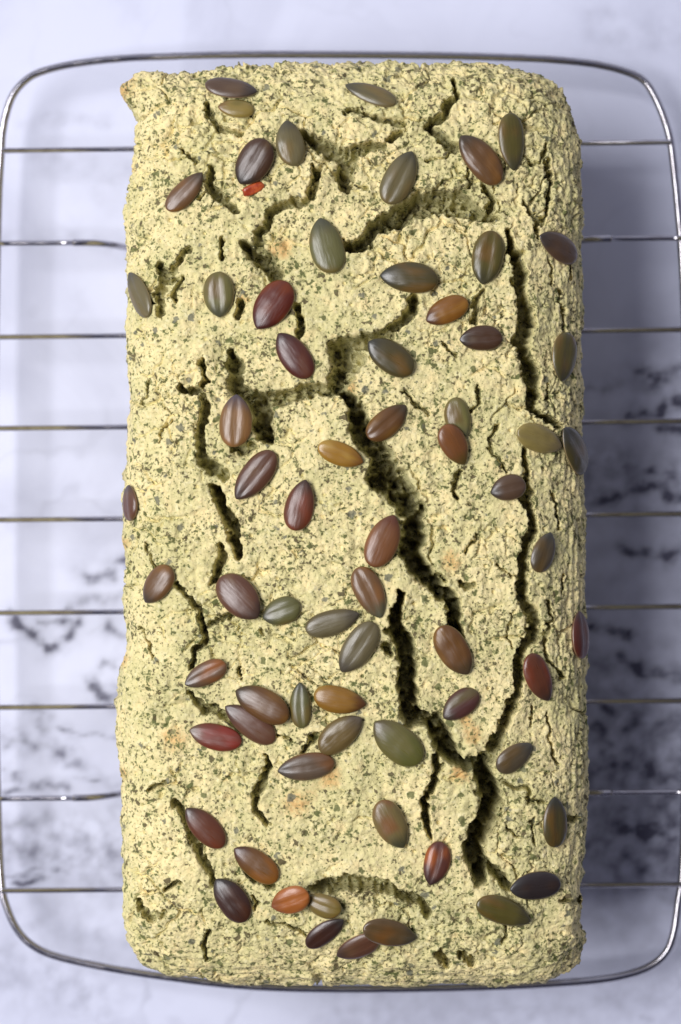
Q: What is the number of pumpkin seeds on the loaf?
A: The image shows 67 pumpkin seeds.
